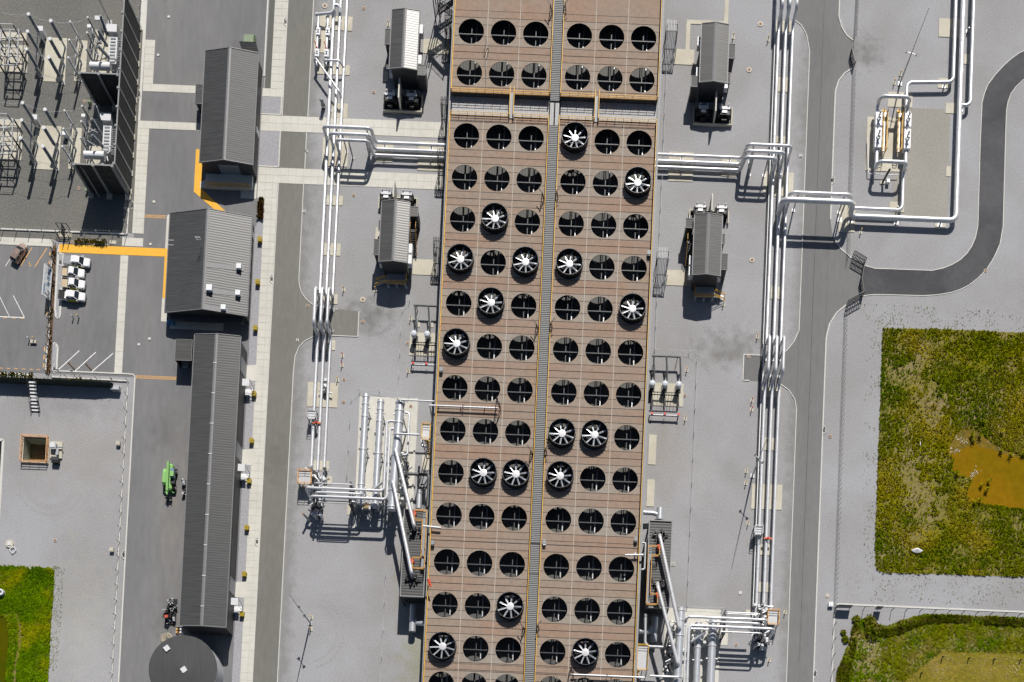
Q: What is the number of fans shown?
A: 17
